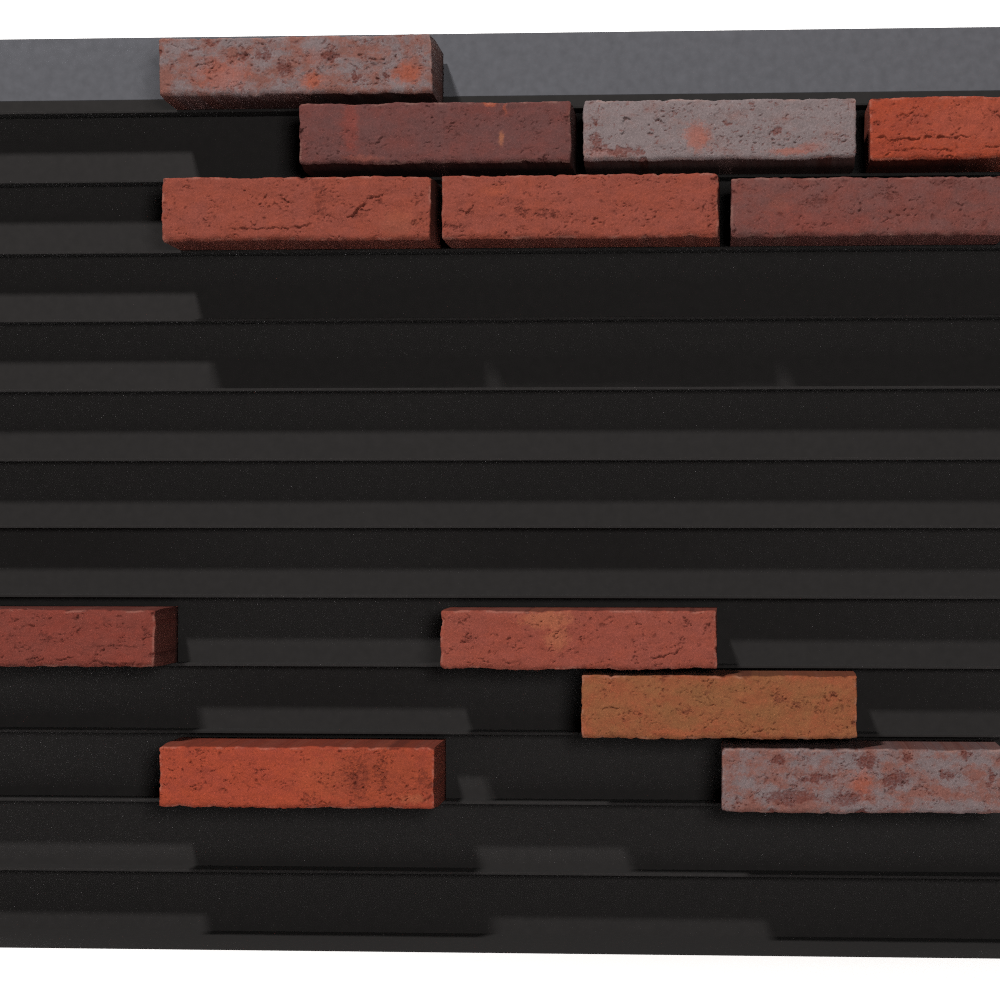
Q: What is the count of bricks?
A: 12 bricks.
